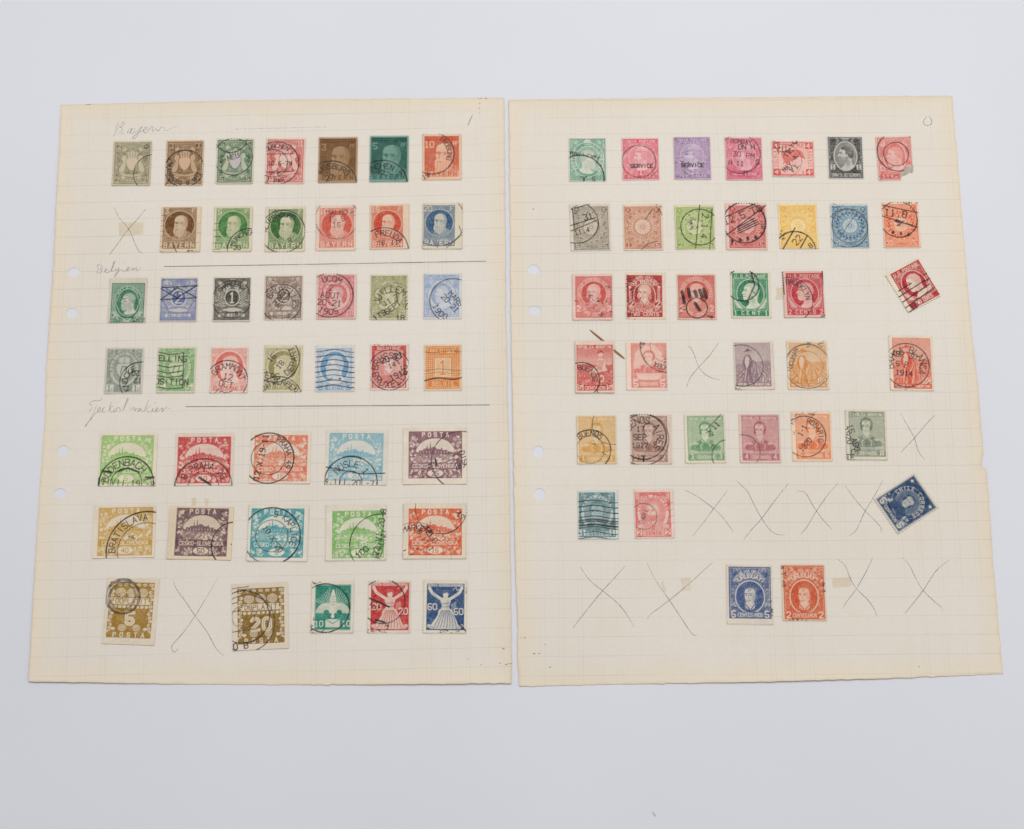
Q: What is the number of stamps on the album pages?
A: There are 78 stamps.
